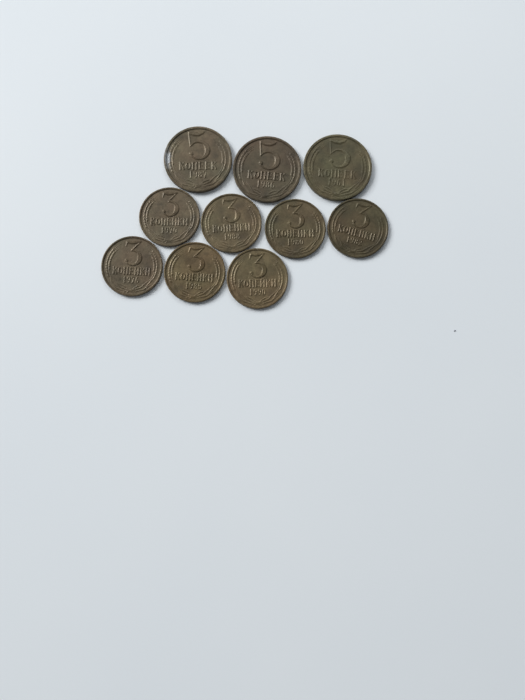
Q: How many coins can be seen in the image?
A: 10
